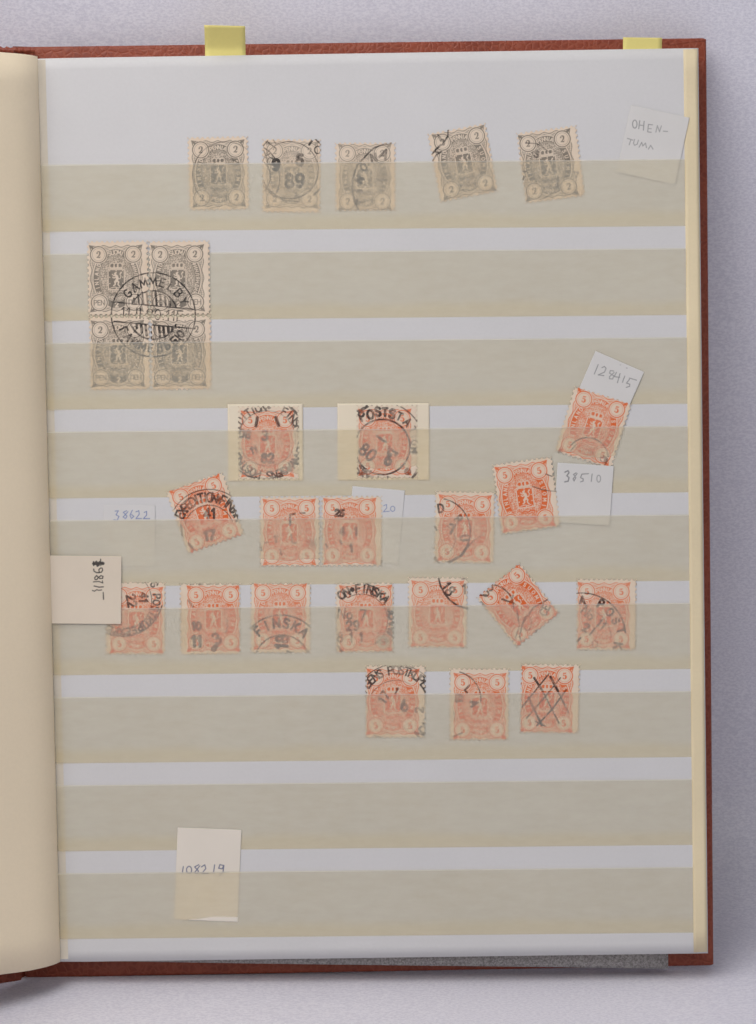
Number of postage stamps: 27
